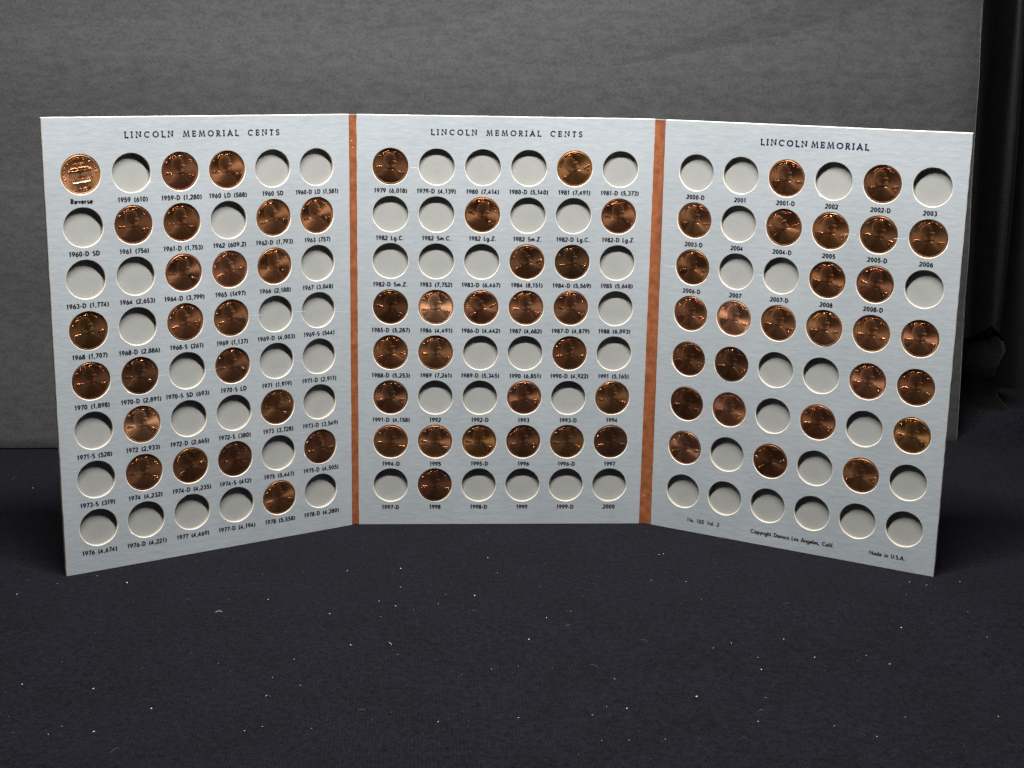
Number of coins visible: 74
